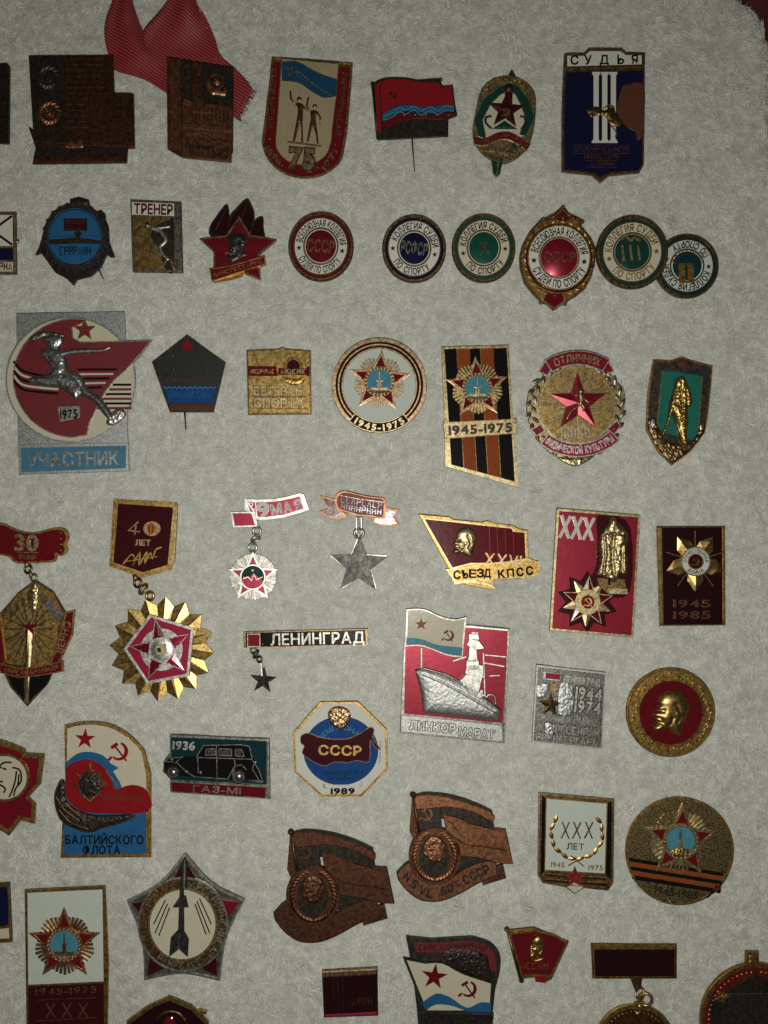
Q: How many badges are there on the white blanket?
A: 52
